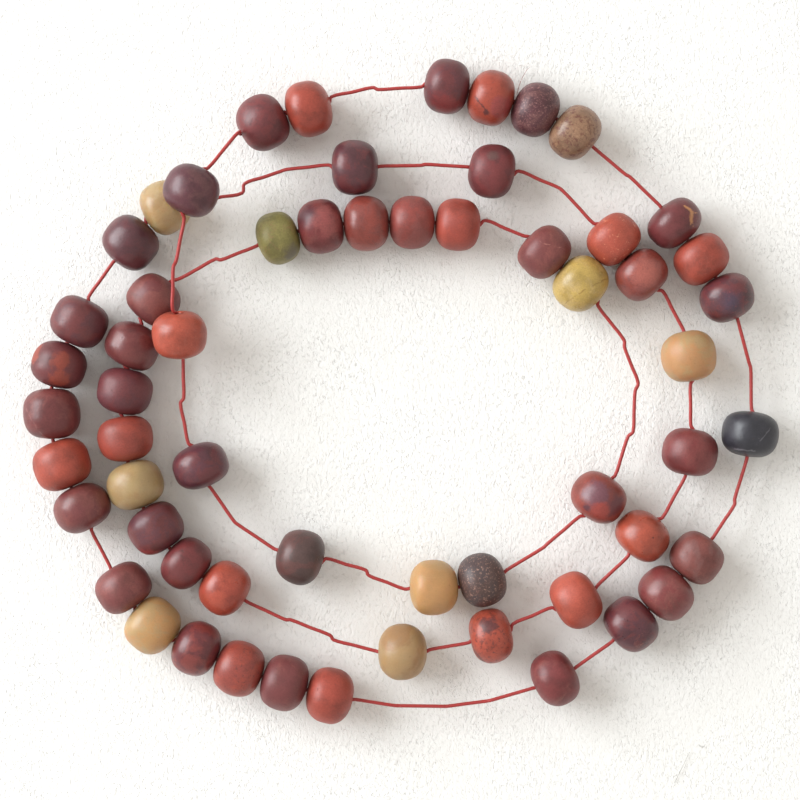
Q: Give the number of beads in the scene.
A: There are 59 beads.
